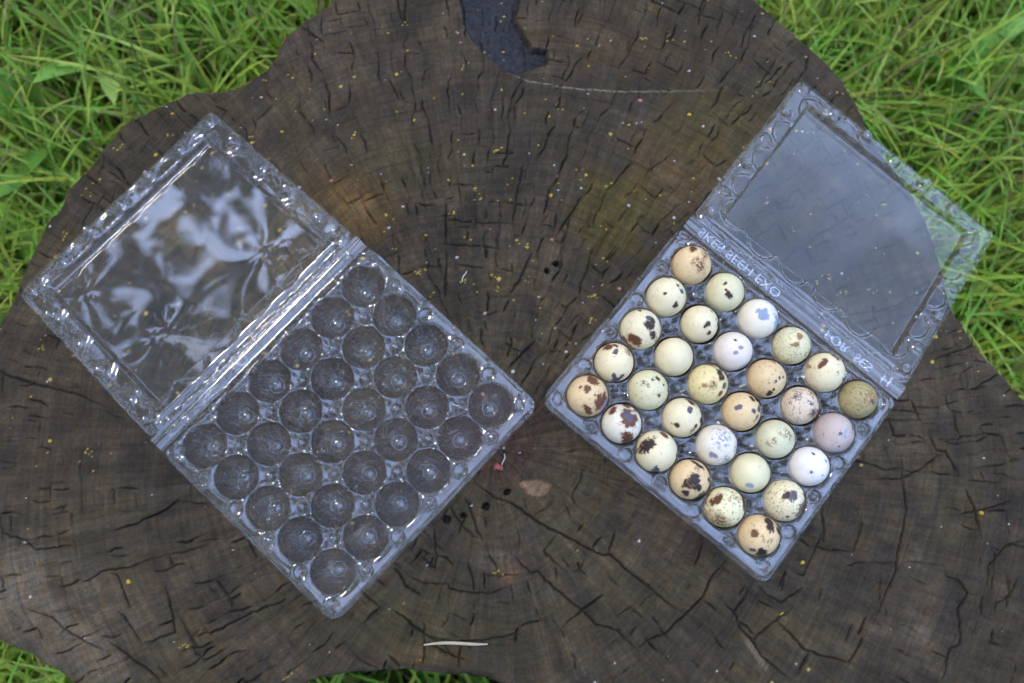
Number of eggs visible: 30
